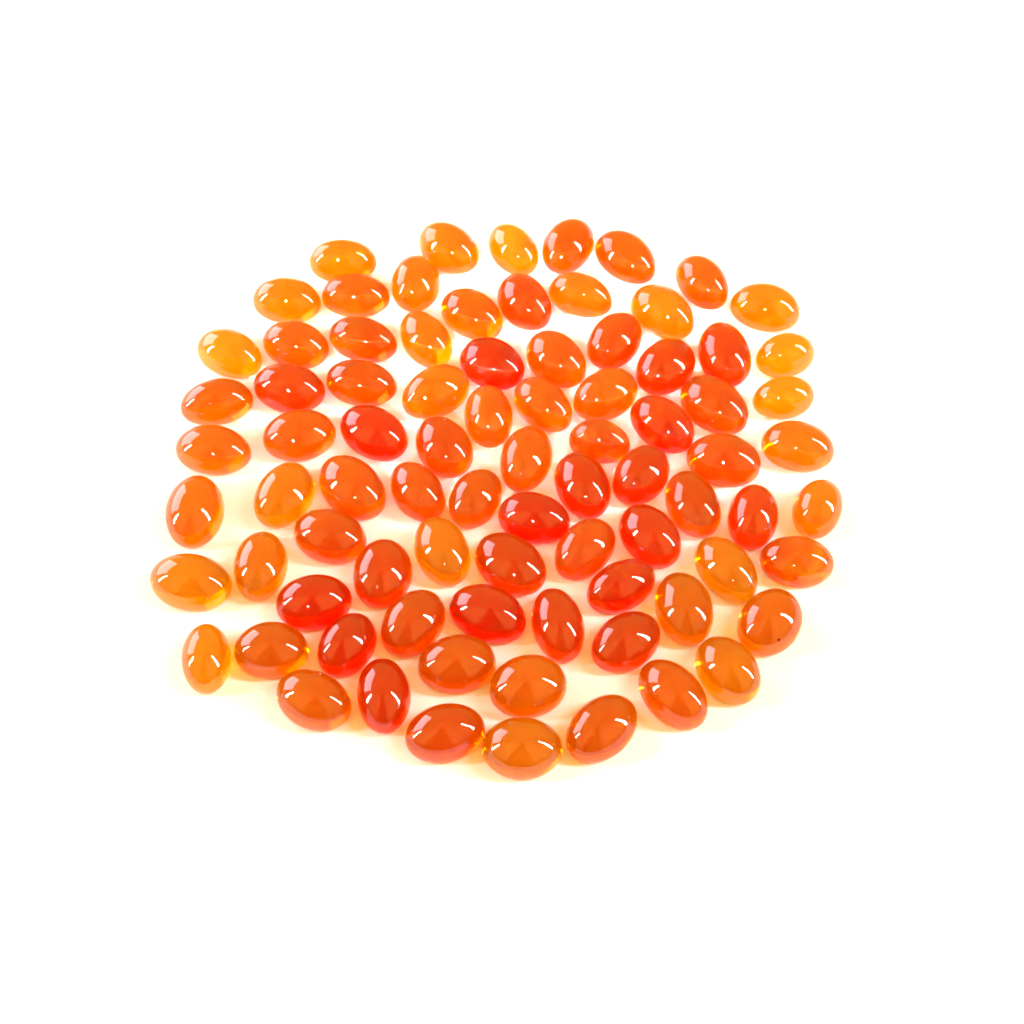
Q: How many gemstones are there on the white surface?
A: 83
